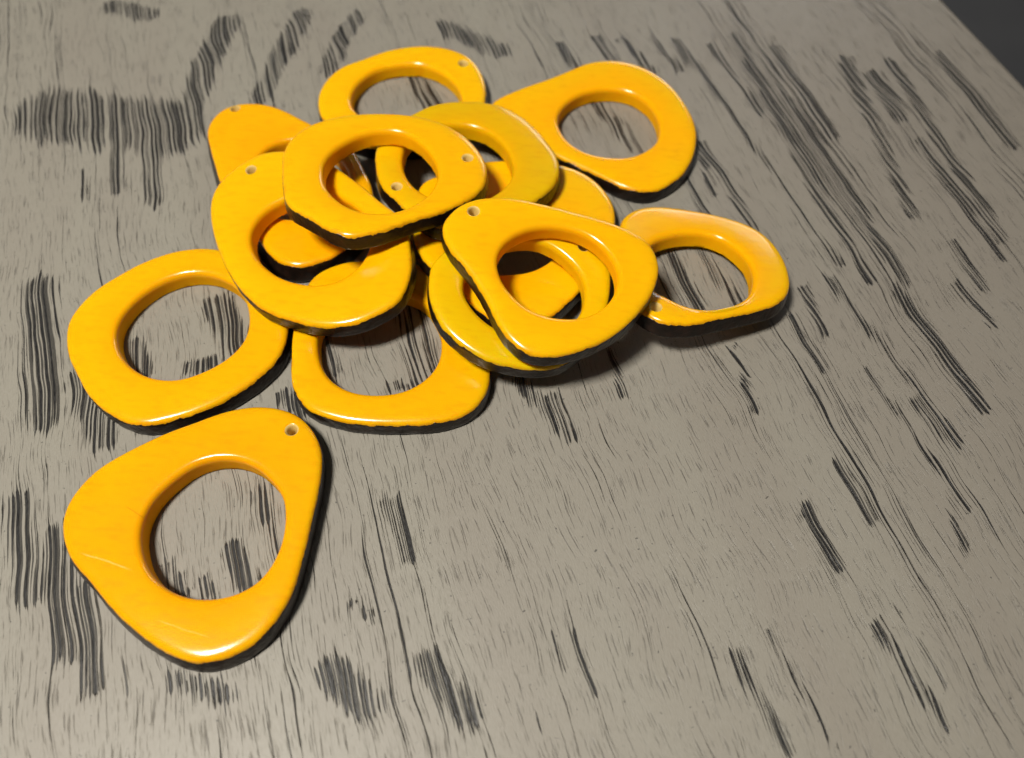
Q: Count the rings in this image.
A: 13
